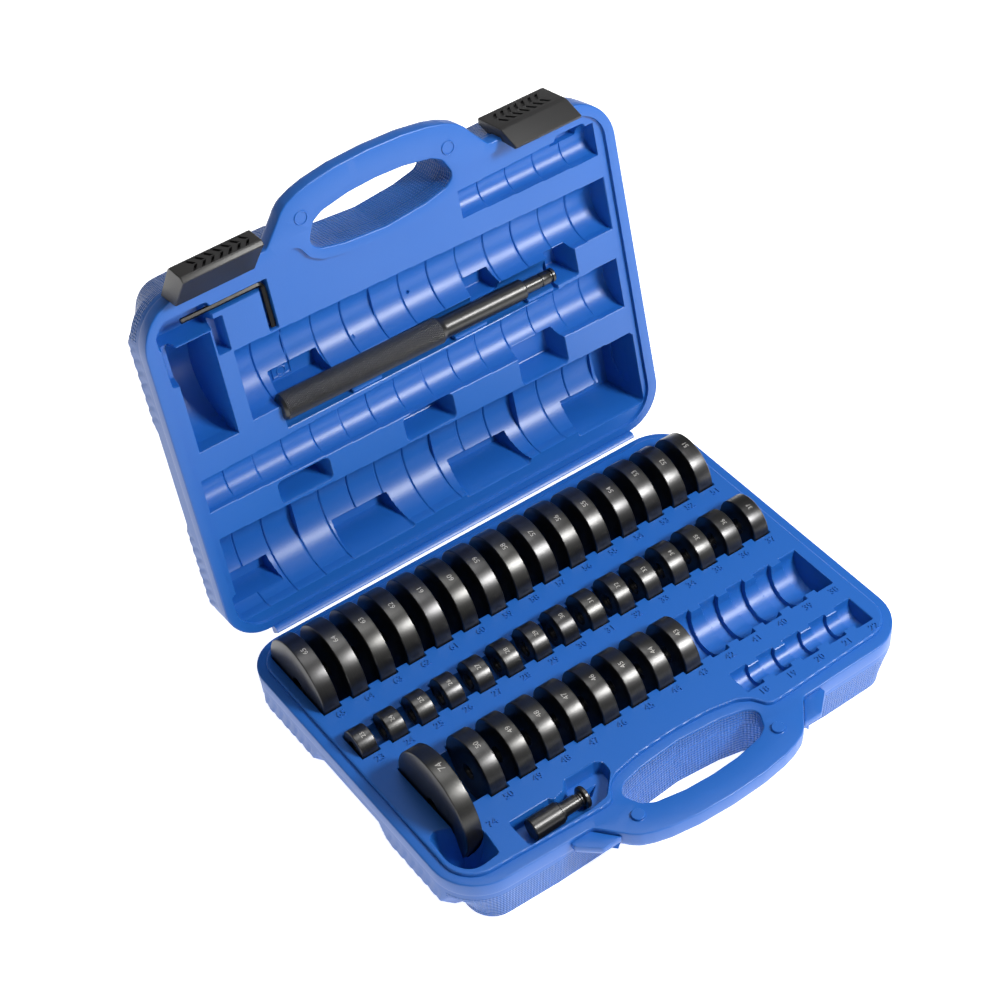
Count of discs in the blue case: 39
